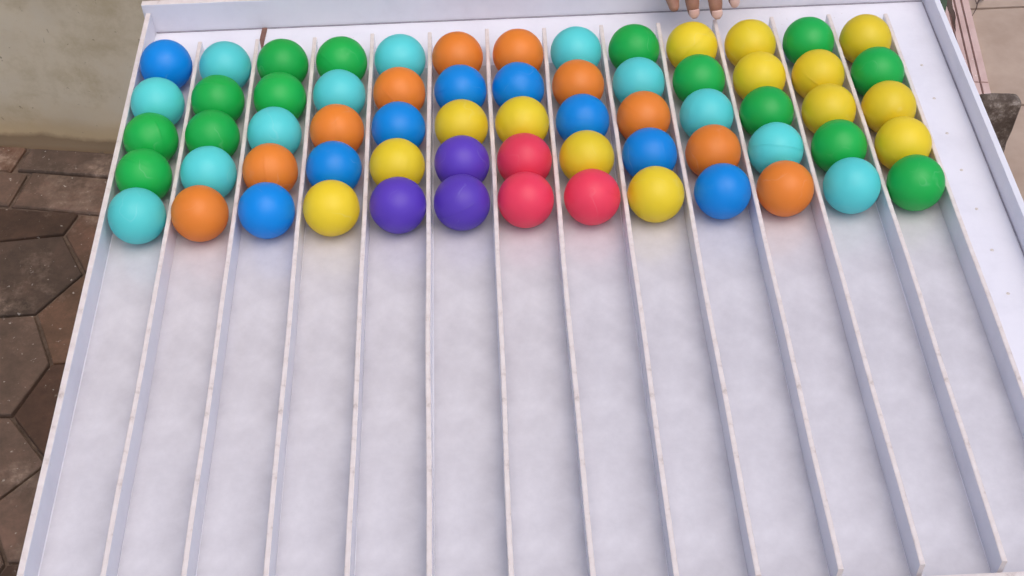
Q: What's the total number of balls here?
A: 65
